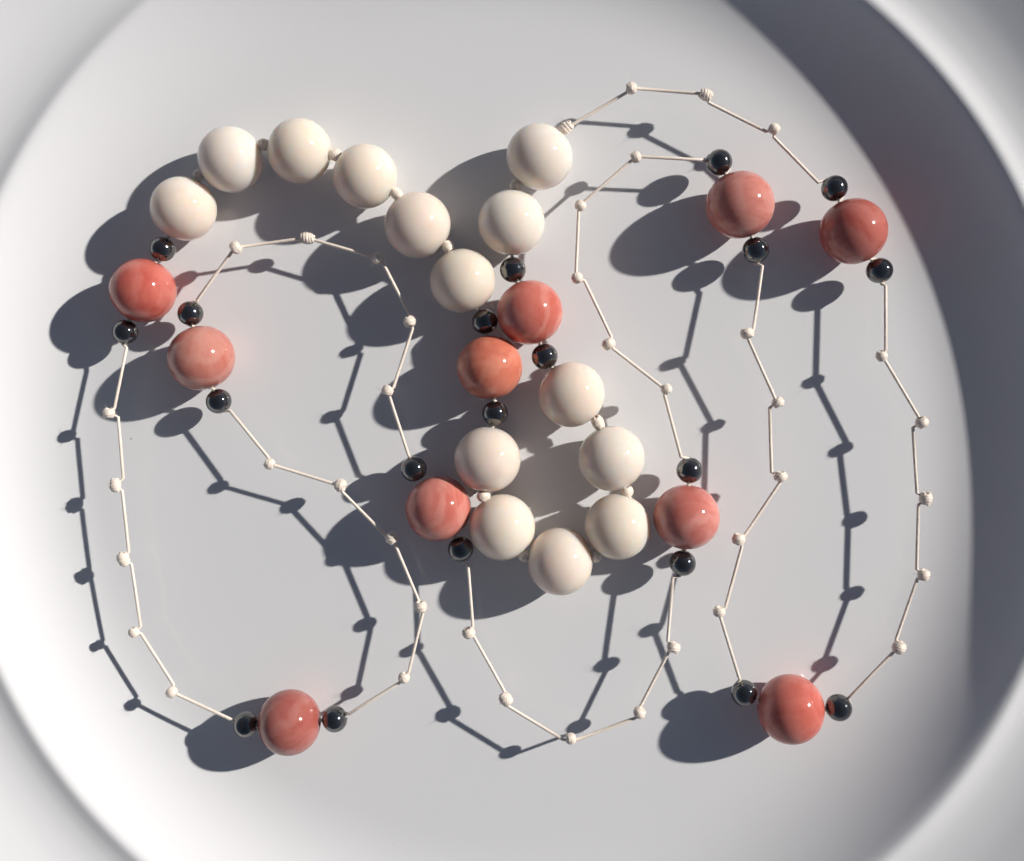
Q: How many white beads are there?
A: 14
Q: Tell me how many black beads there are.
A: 20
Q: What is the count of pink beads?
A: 10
